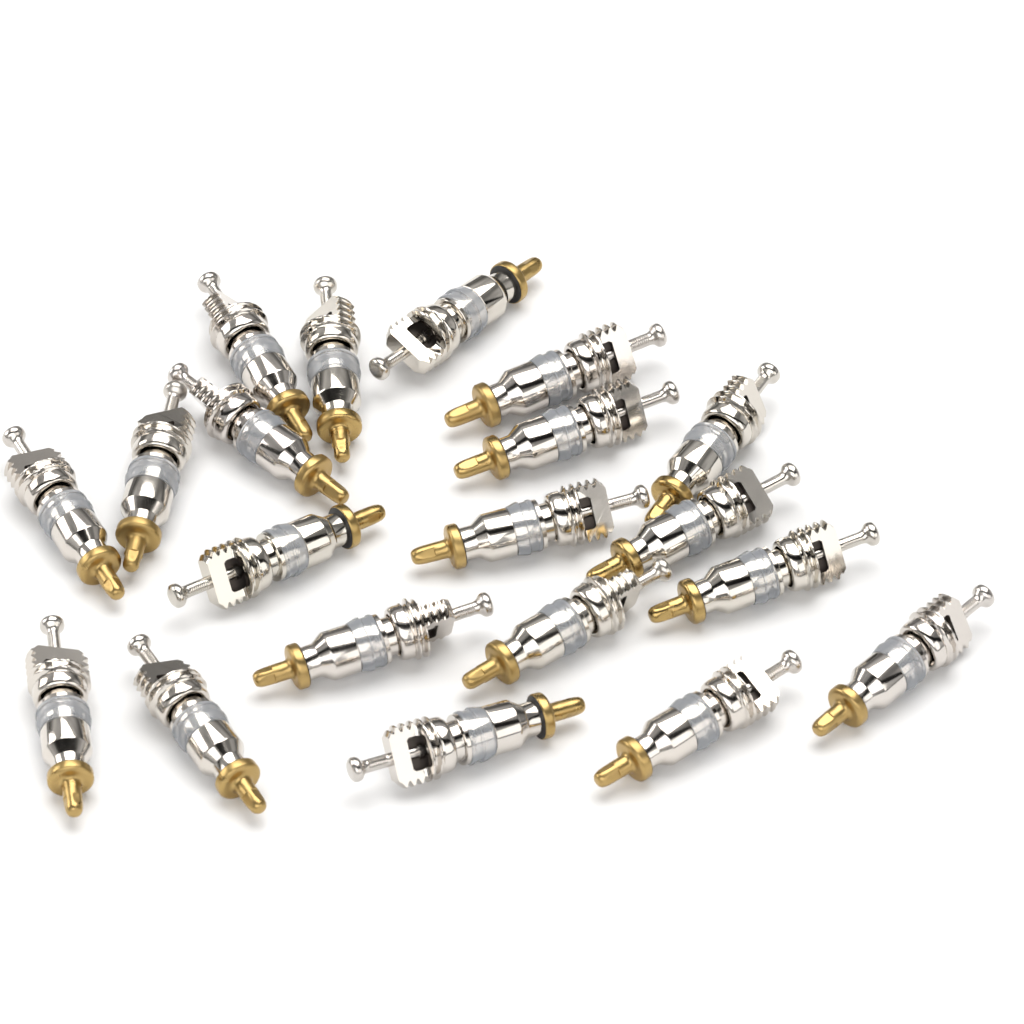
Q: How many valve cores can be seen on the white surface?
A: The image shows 20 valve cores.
